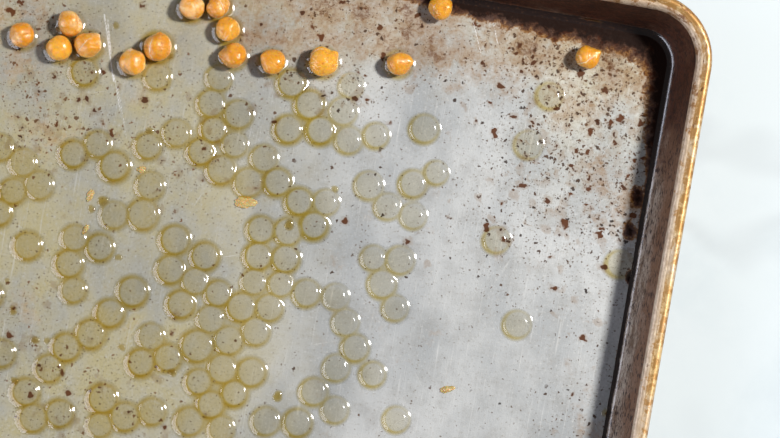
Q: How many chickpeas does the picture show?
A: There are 15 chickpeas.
